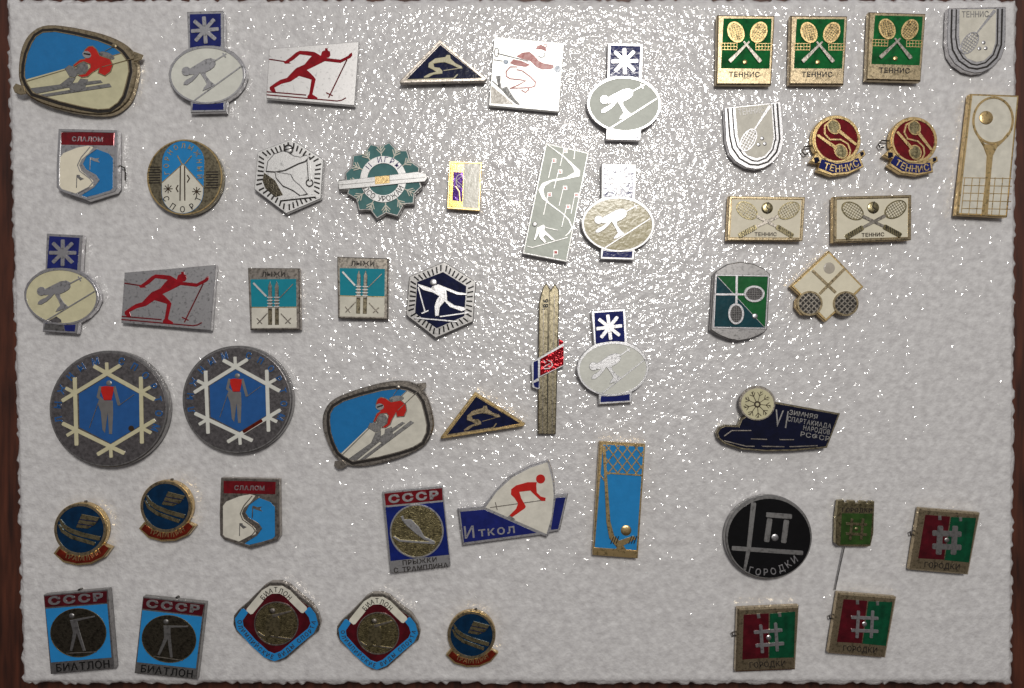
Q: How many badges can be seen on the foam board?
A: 53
